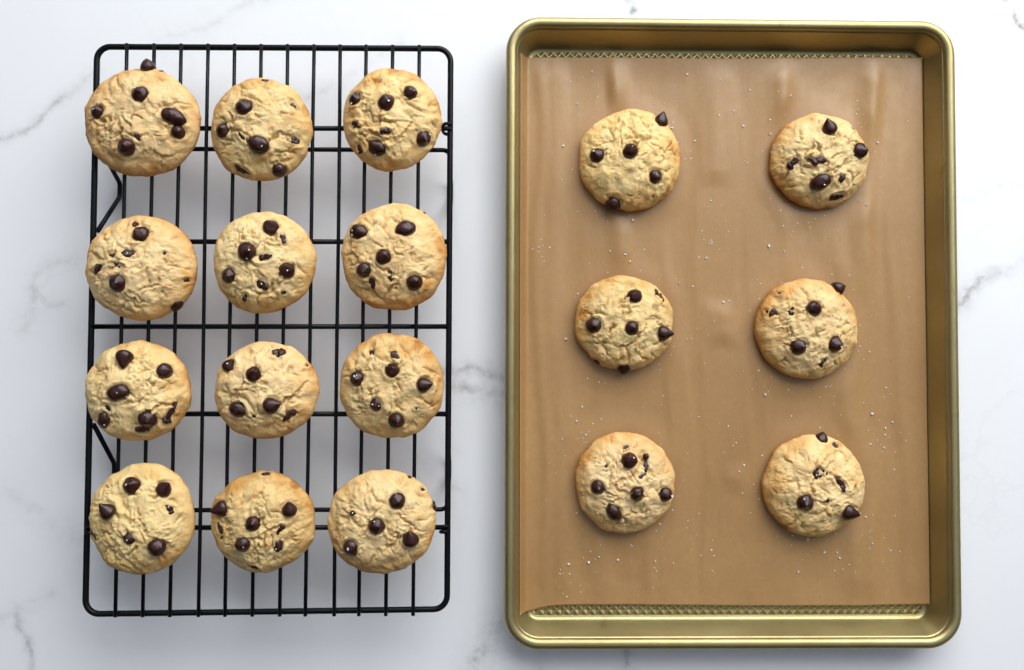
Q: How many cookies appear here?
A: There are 18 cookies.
